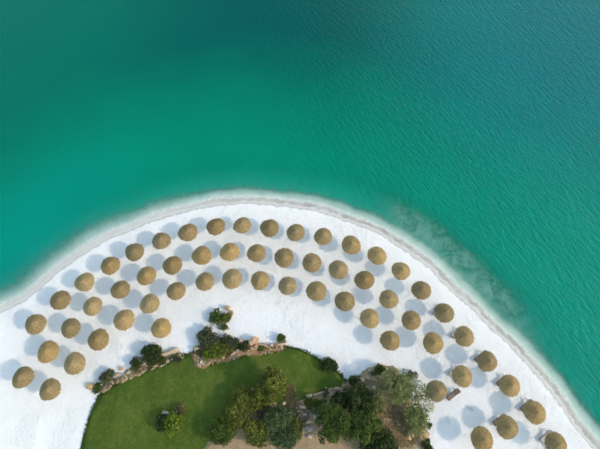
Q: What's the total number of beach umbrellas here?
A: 58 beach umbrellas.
